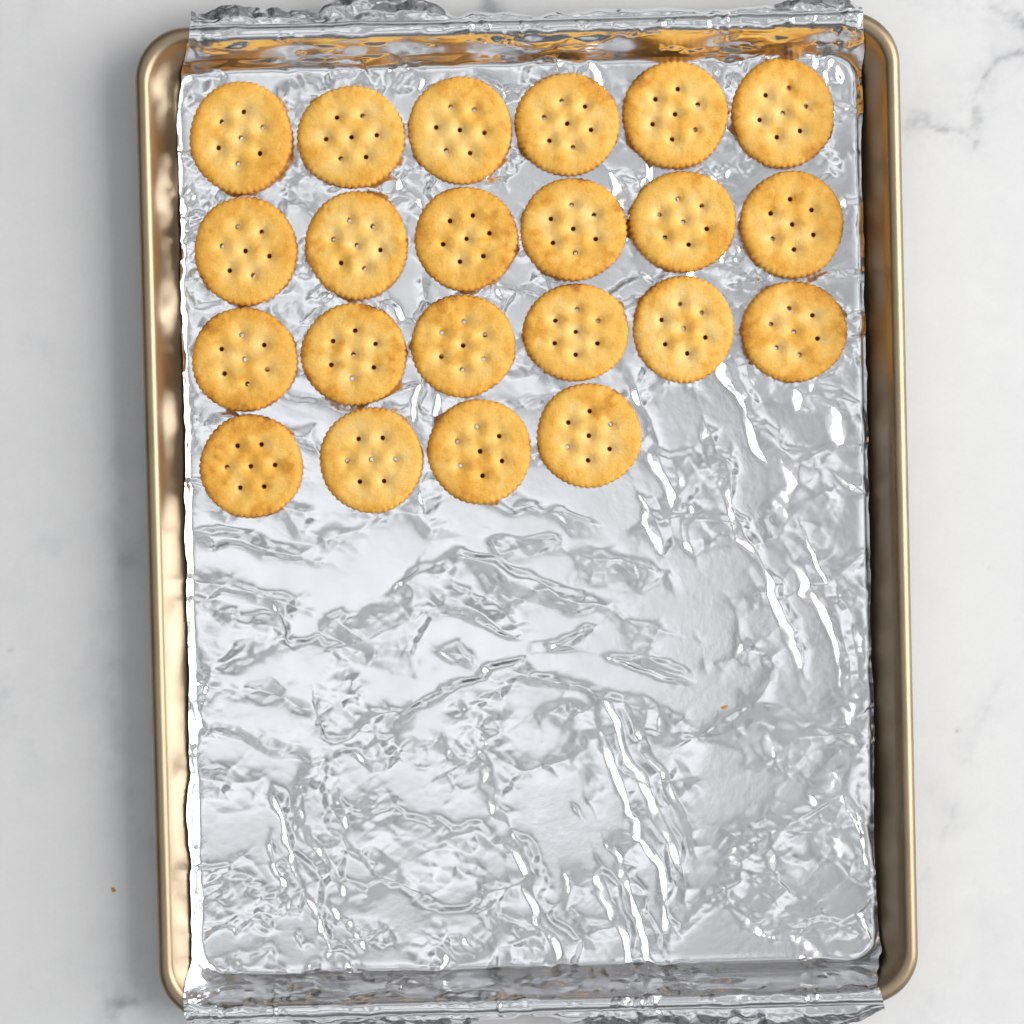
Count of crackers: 22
